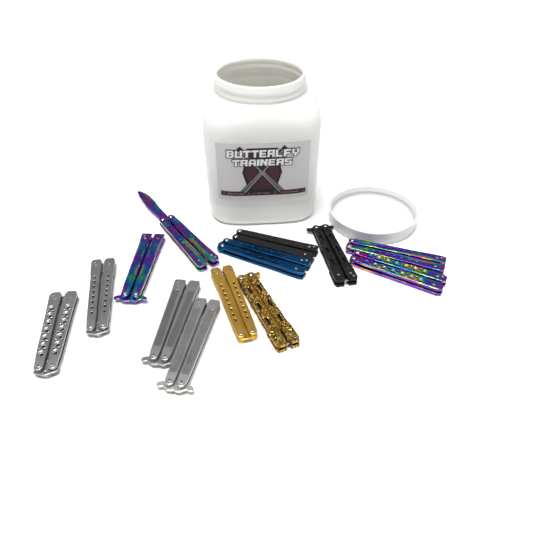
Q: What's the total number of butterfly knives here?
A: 13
